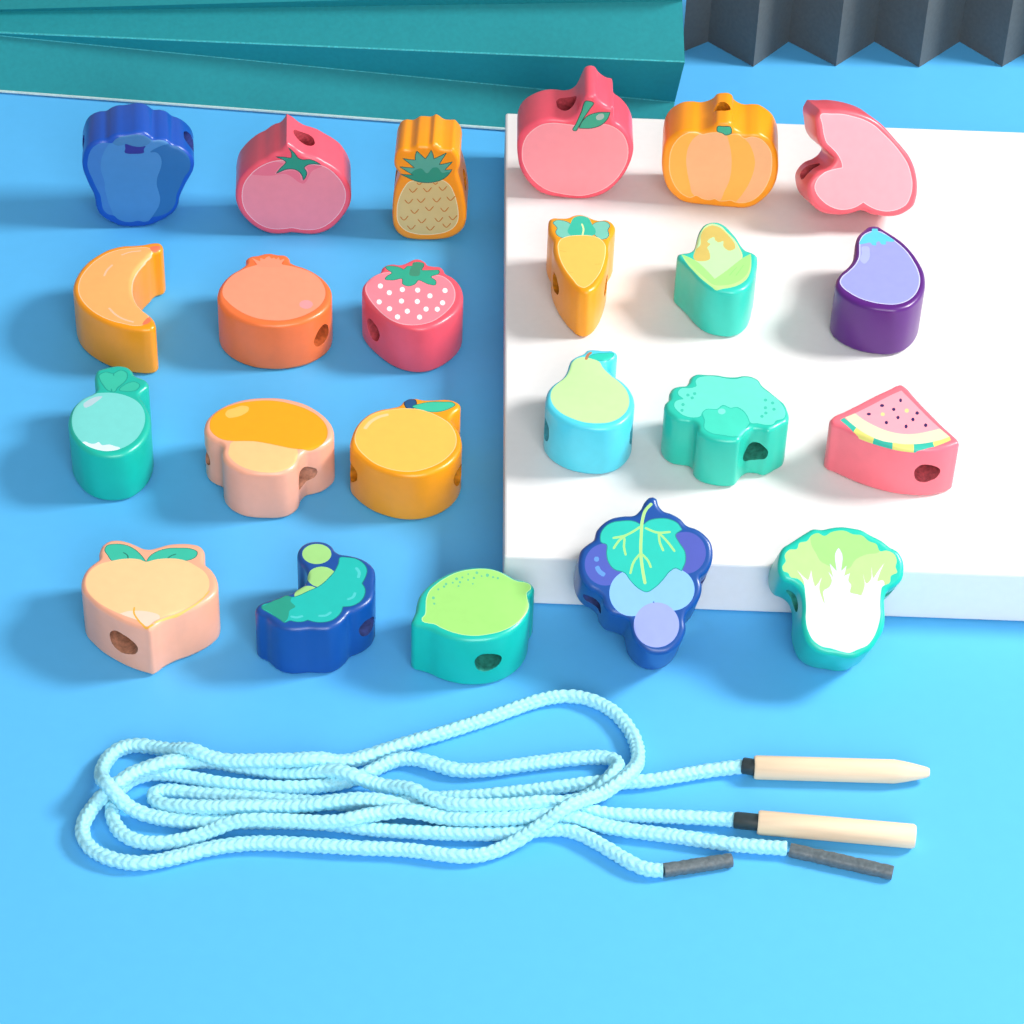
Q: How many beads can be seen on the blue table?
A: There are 23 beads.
